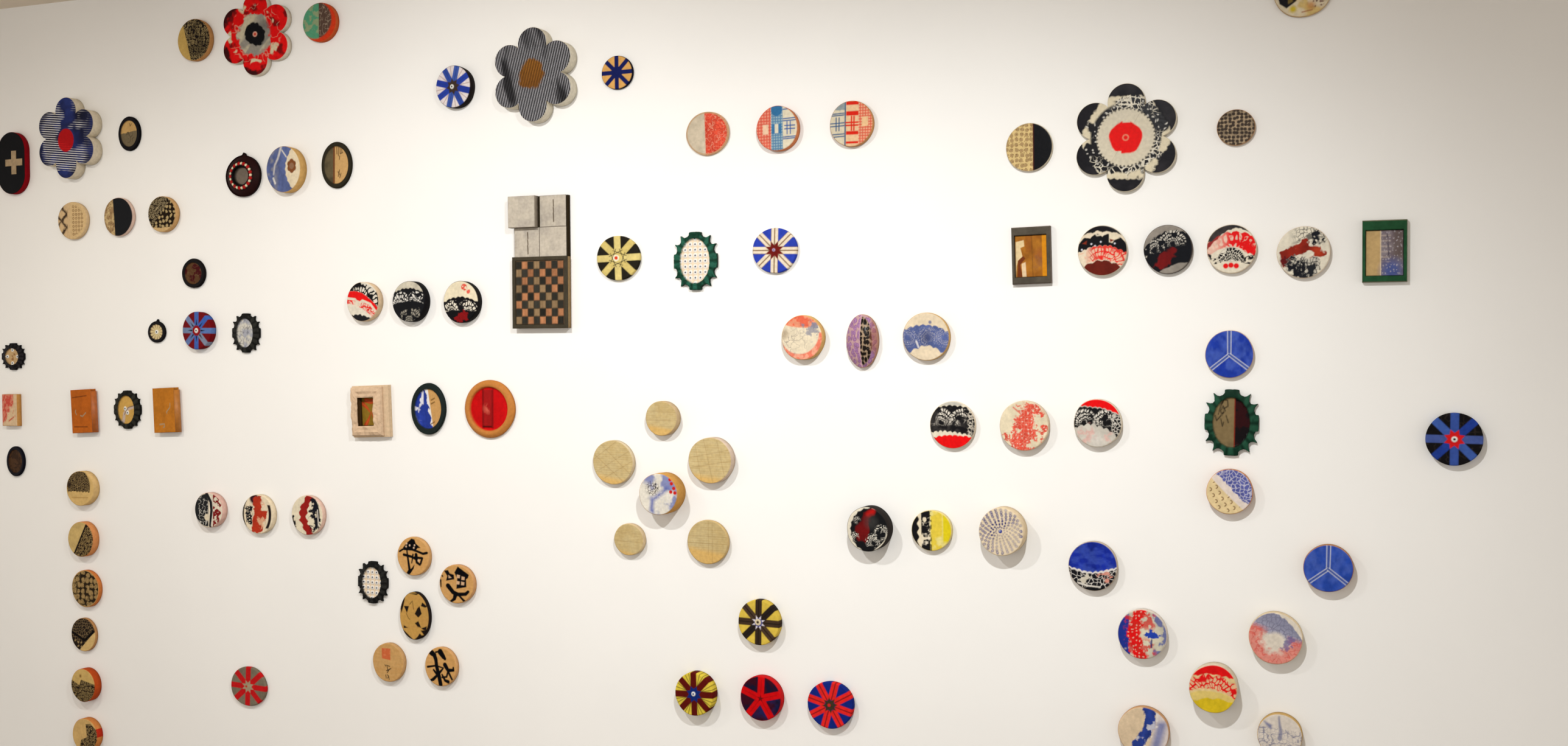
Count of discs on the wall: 76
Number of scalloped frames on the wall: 6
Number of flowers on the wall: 4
